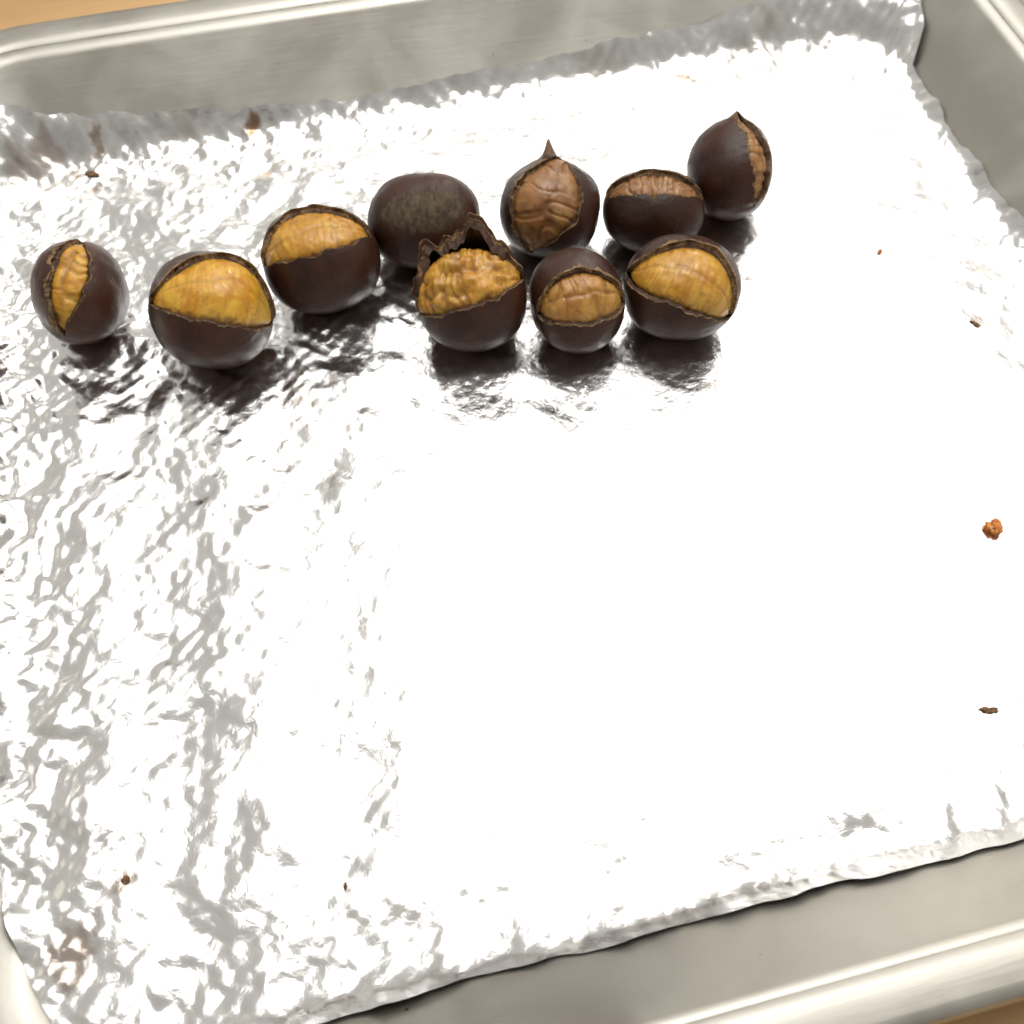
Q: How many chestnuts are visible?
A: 10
